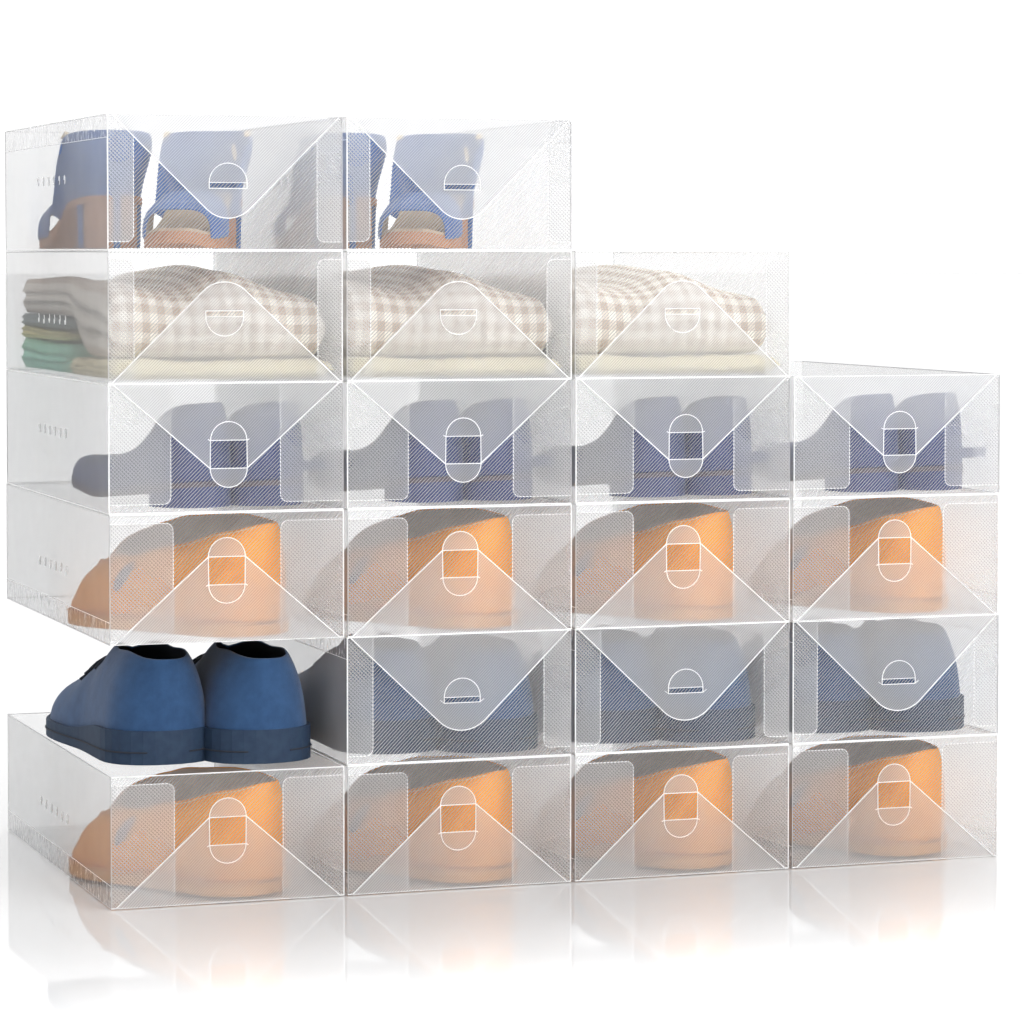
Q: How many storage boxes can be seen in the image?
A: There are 20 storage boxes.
